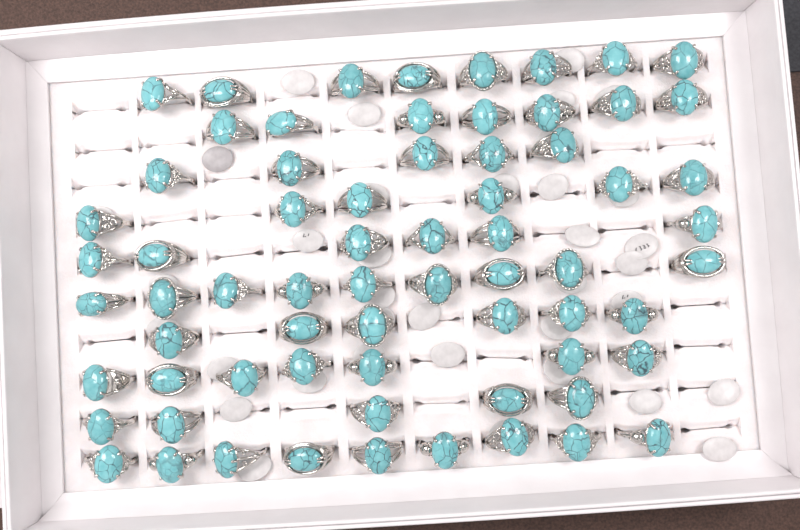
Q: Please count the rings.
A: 68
